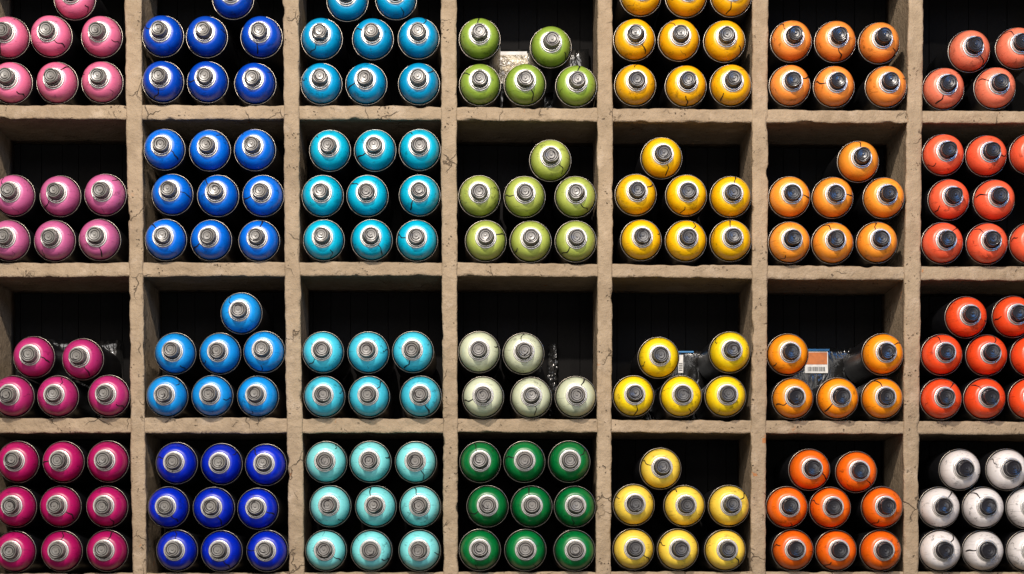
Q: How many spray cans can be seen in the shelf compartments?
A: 199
